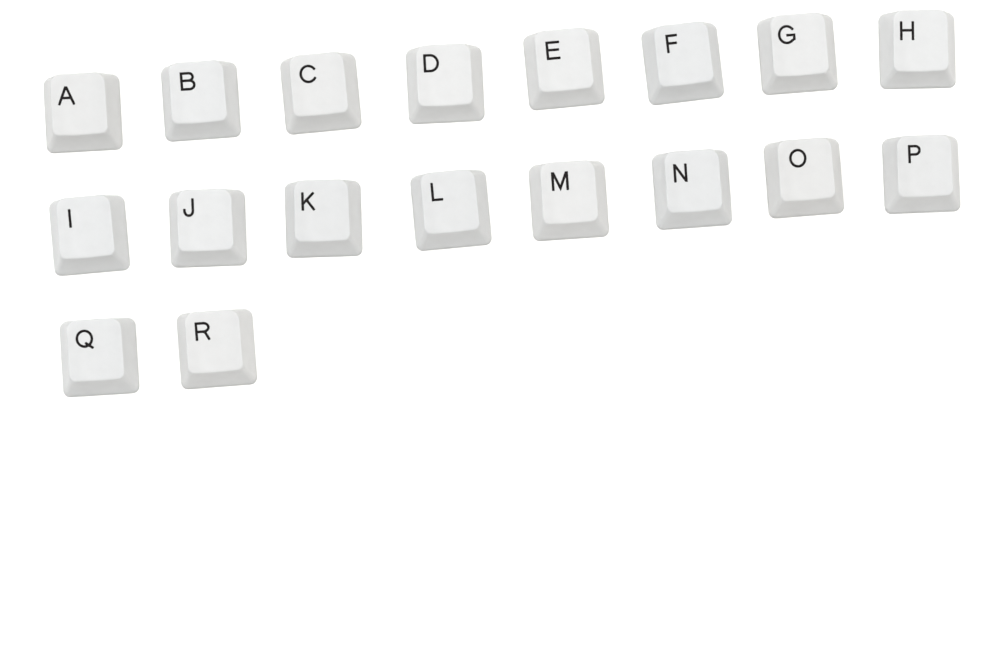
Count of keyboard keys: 18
